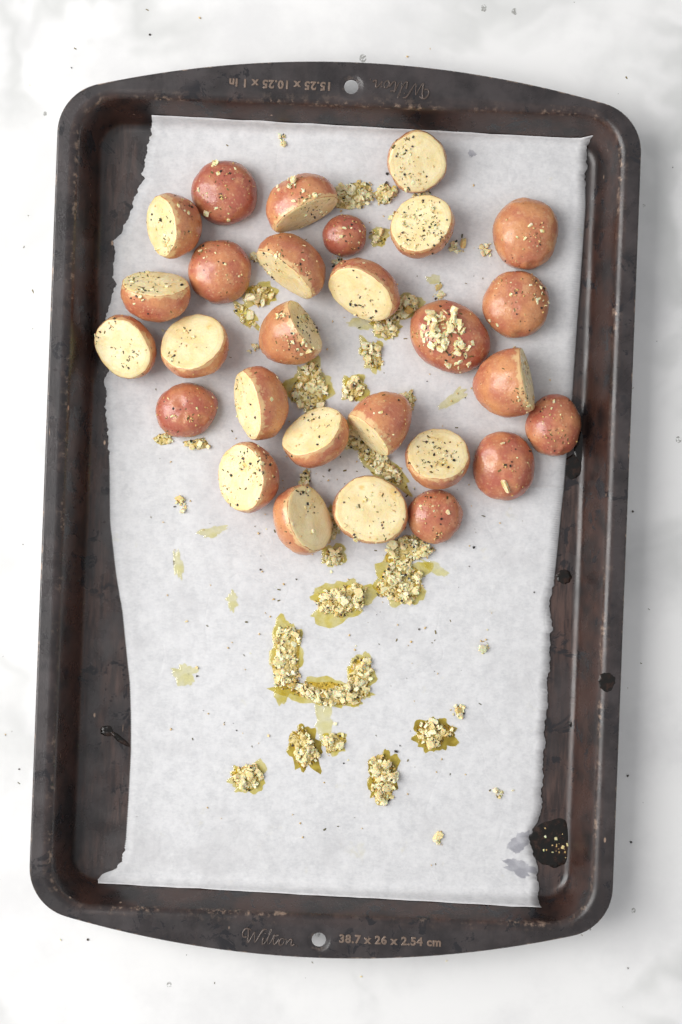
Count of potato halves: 28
